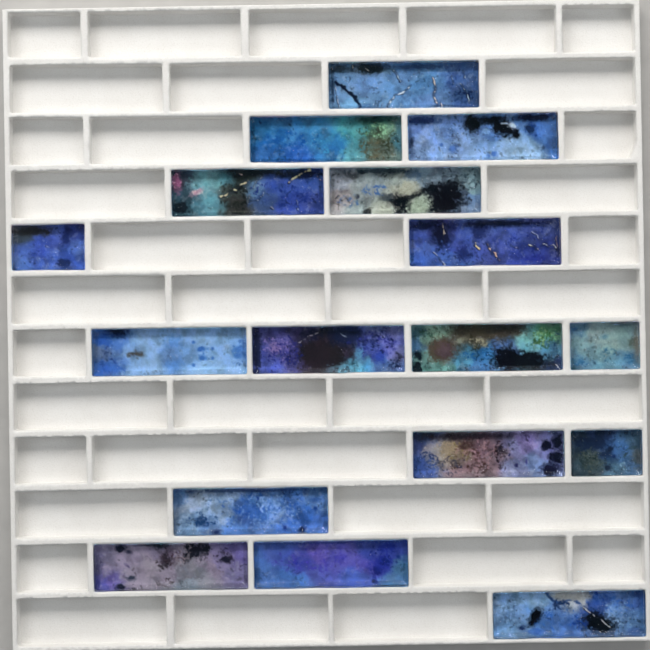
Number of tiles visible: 17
